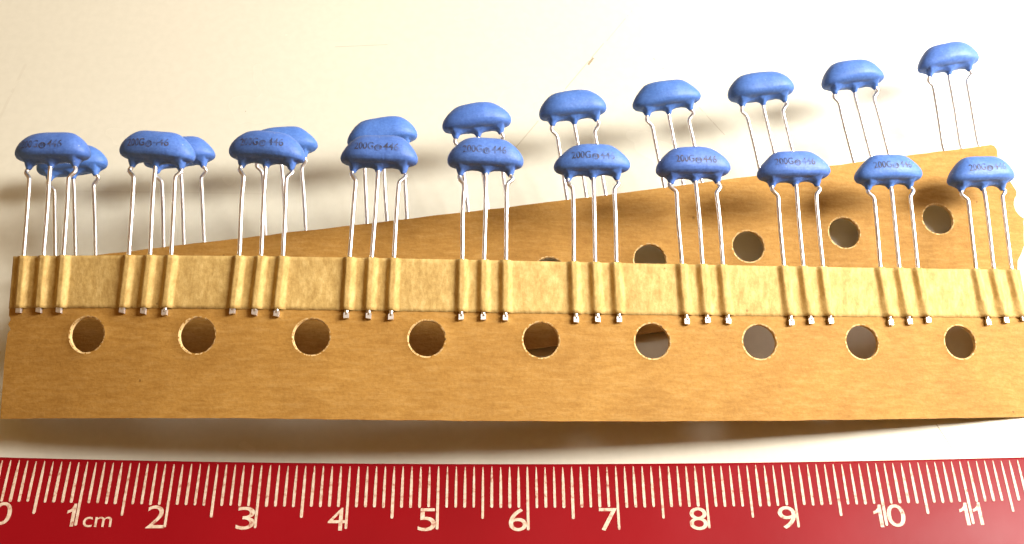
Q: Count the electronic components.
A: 20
